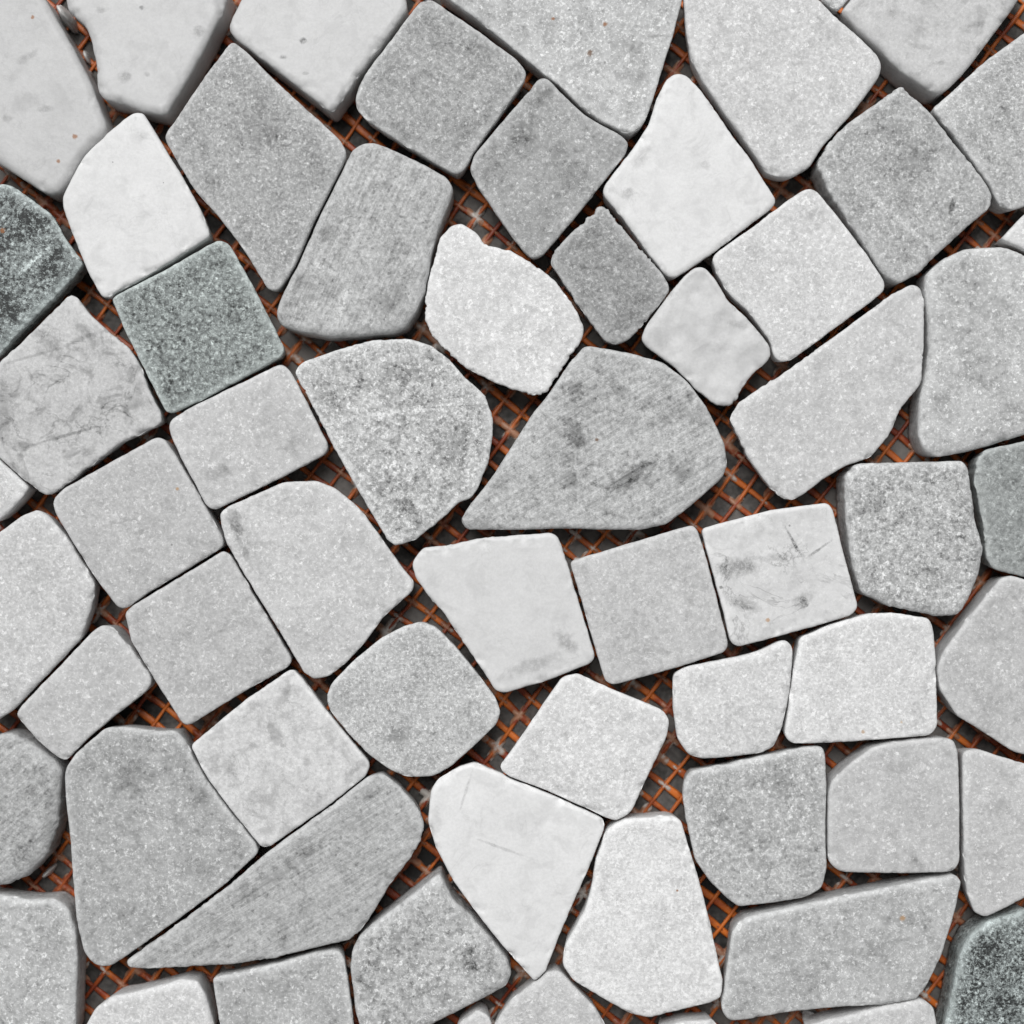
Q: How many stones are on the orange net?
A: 63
